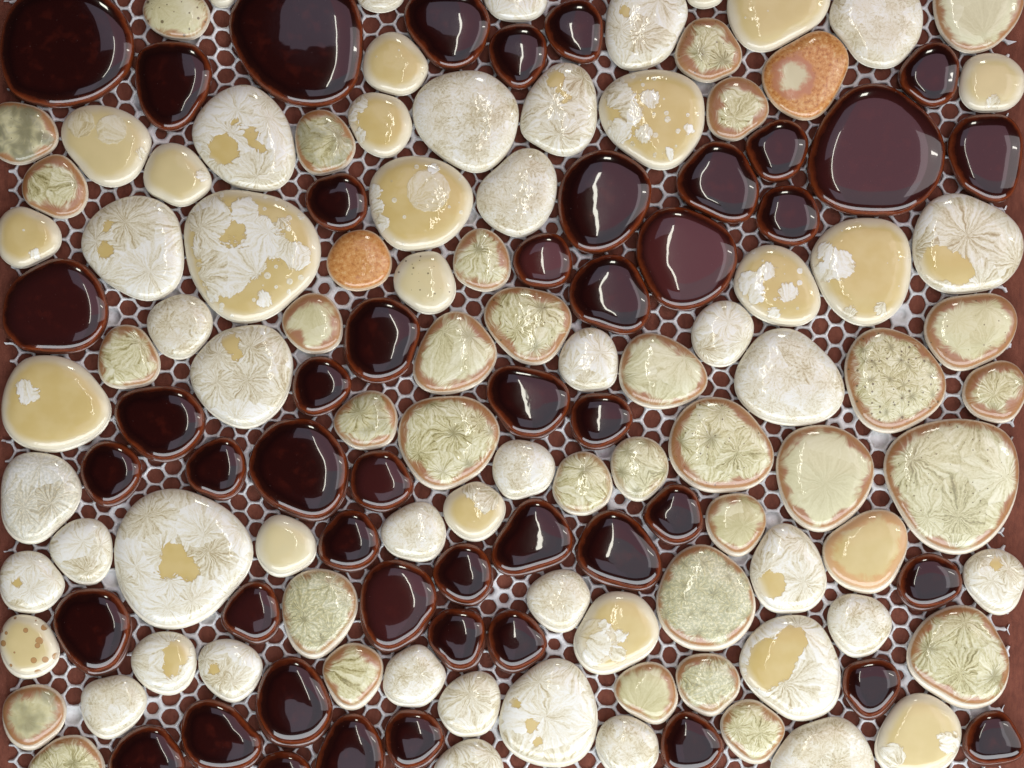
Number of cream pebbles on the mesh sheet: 90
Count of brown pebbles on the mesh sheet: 47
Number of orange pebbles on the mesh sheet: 2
